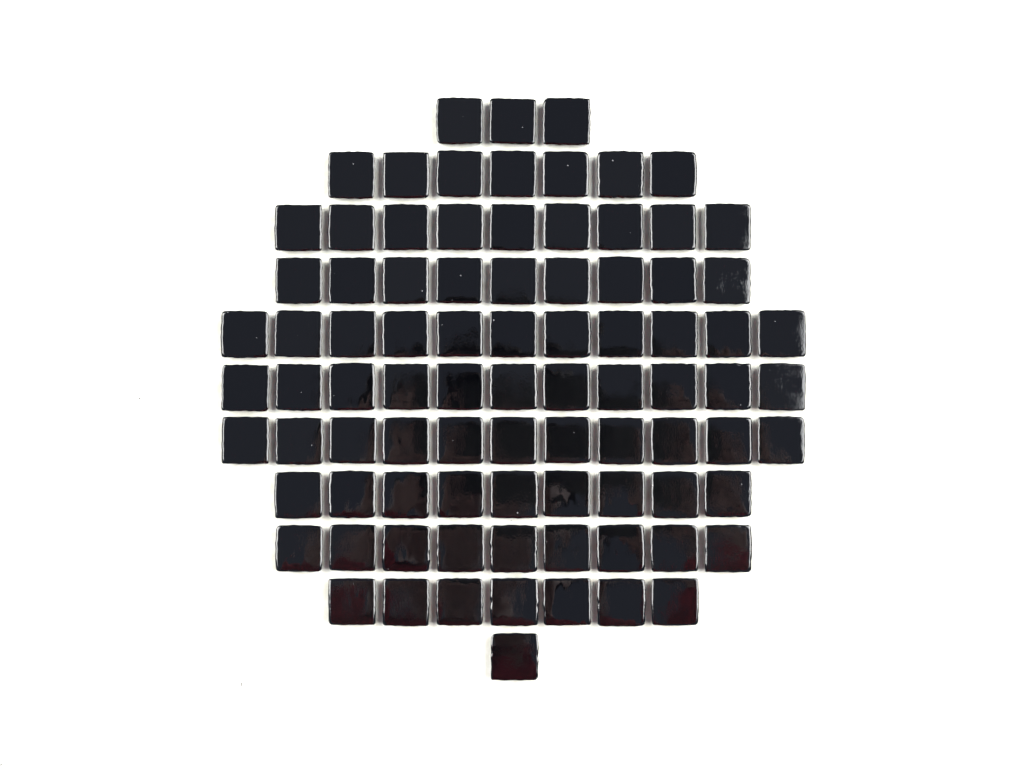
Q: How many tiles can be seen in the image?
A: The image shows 87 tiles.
